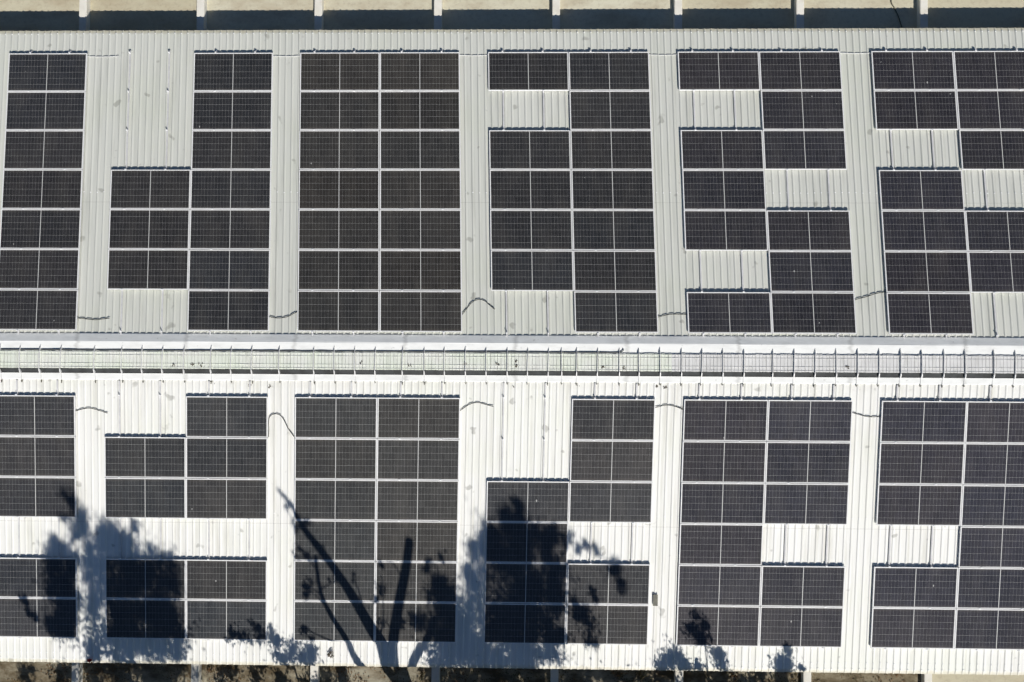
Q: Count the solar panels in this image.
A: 122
